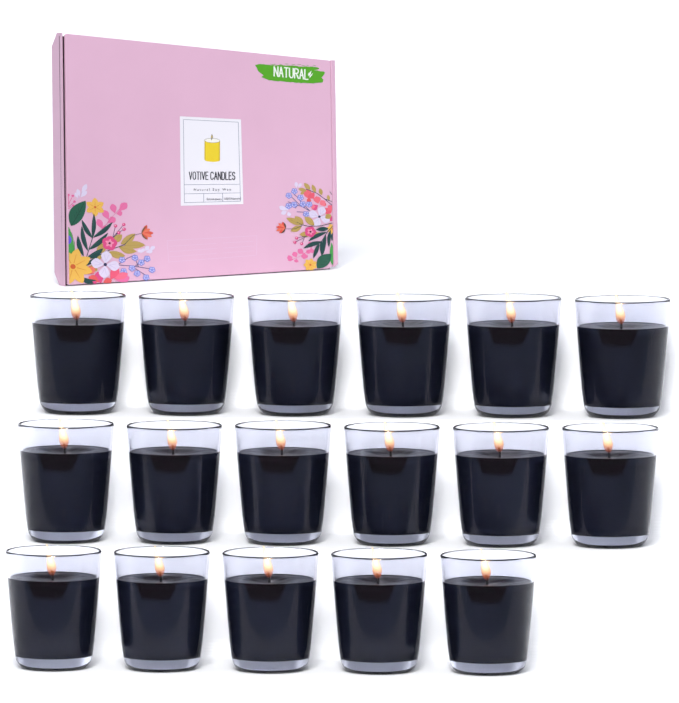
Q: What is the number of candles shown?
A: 17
